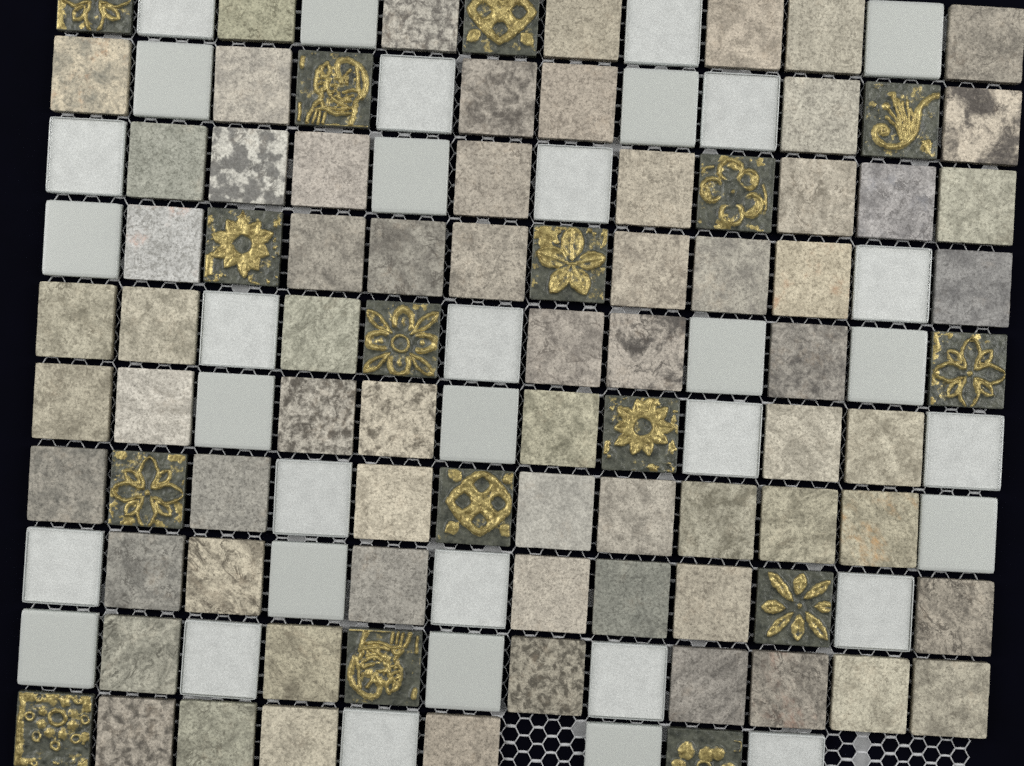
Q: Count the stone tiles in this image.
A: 67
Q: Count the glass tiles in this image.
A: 34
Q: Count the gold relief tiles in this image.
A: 16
